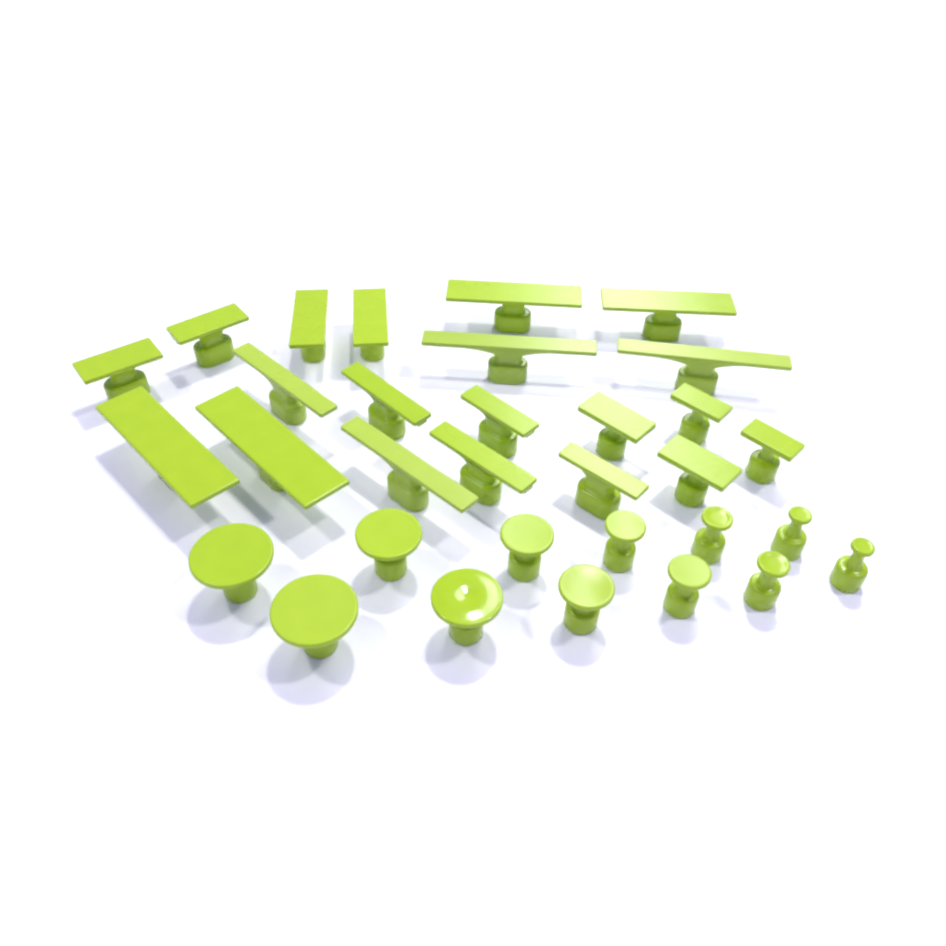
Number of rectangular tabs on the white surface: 20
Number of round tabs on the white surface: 12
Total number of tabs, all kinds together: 32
